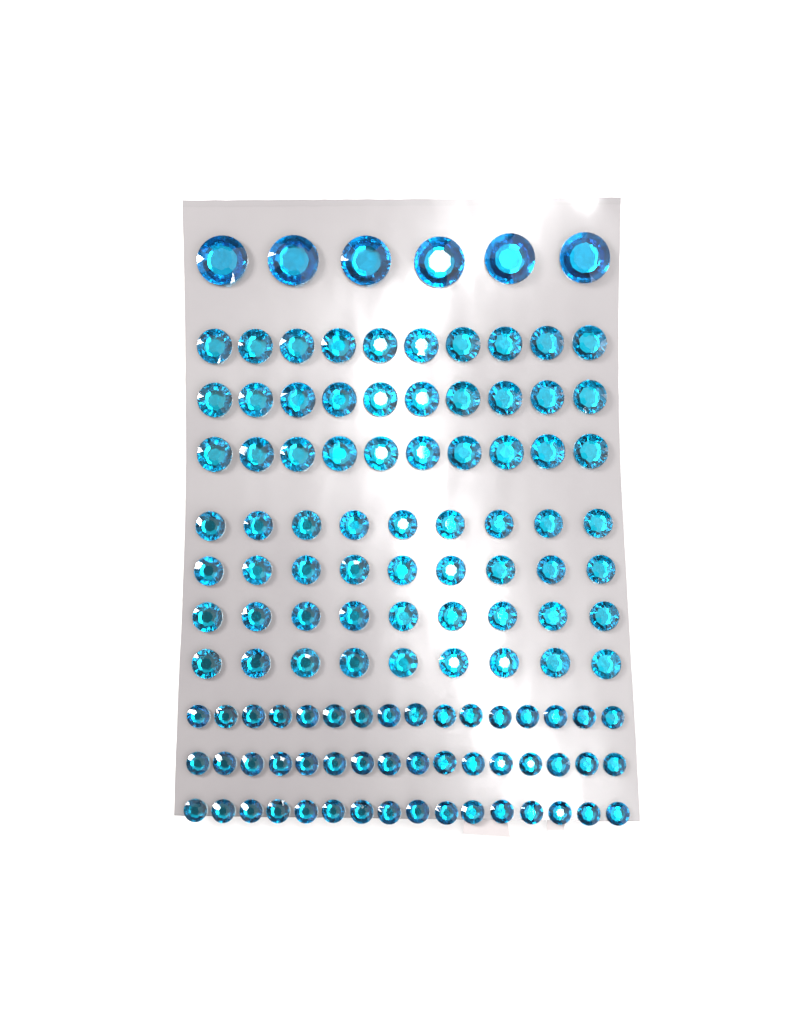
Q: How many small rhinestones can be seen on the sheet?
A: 114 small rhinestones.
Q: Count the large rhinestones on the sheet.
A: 6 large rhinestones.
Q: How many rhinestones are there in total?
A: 120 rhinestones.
